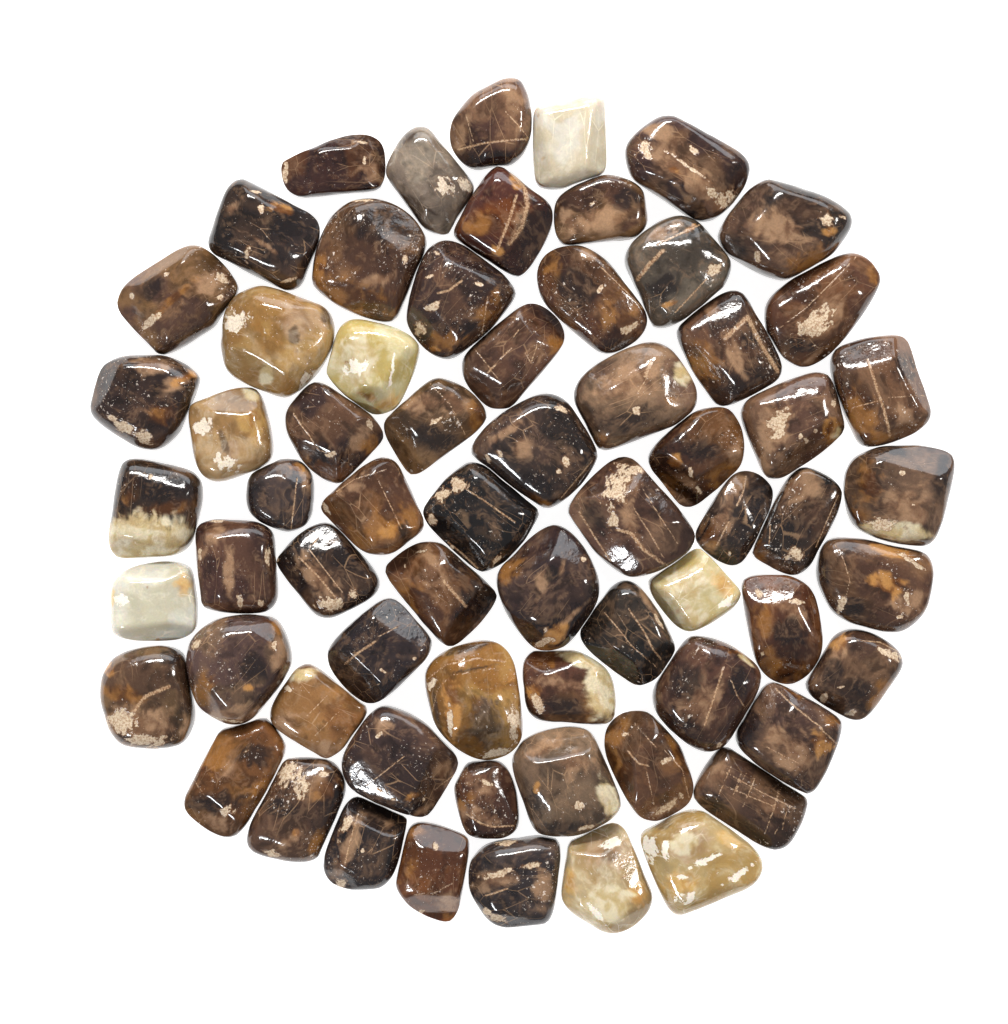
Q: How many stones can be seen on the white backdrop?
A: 66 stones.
